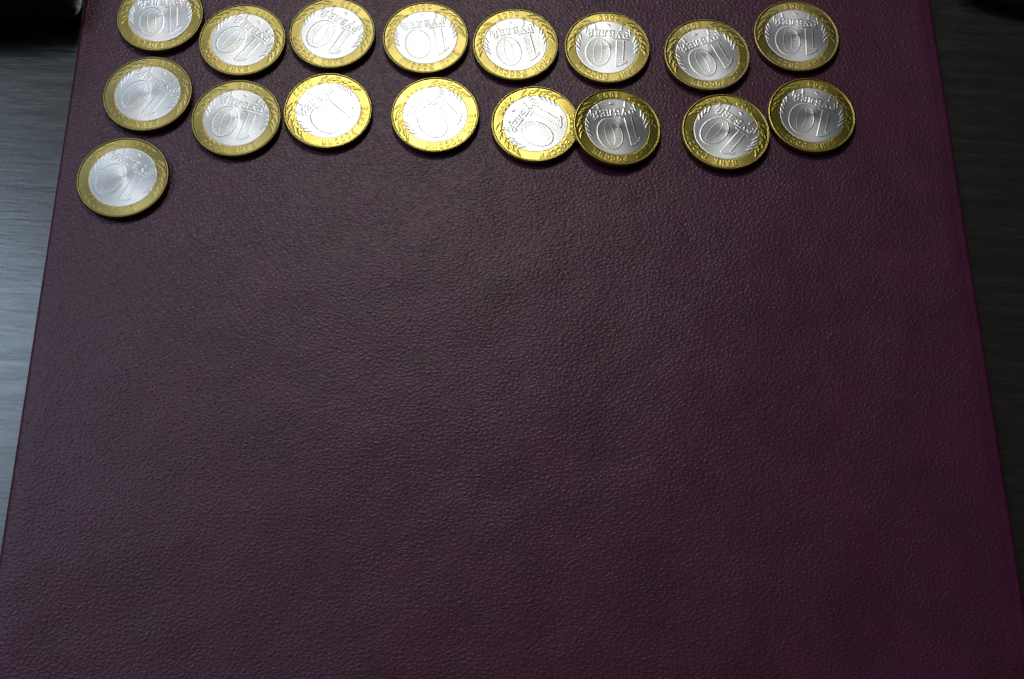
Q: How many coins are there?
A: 17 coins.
